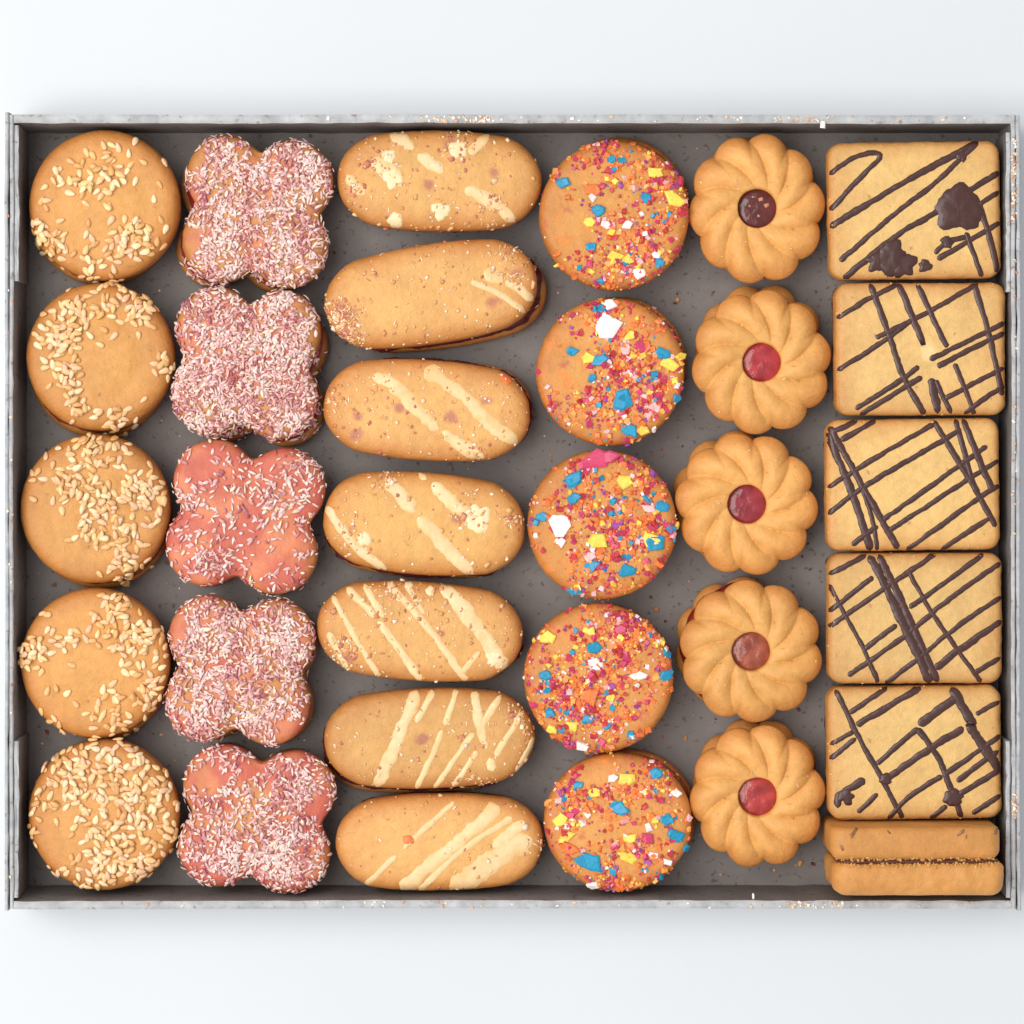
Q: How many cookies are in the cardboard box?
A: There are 33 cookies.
